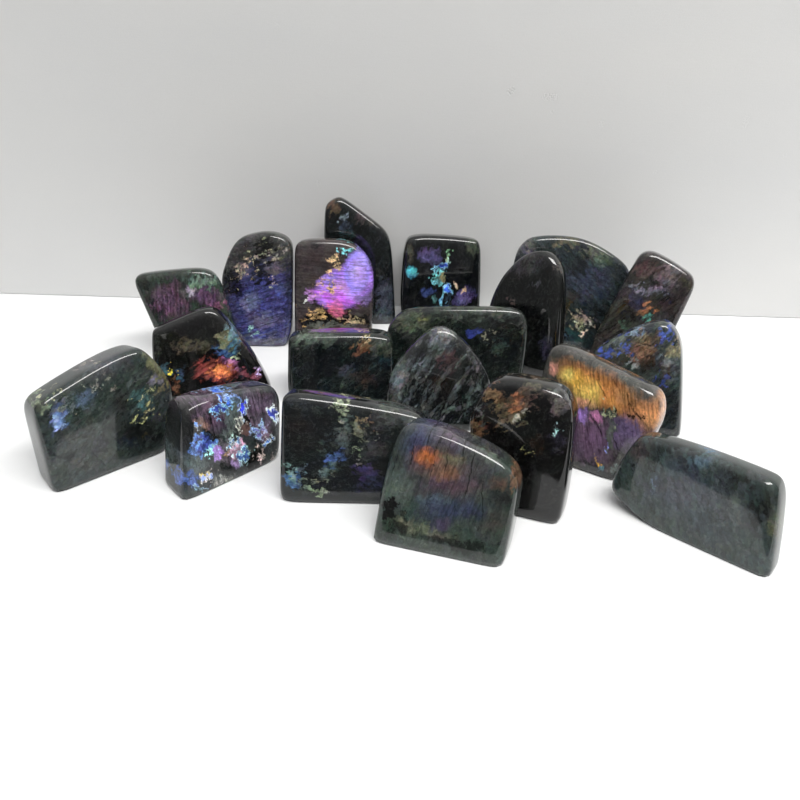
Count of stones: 20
